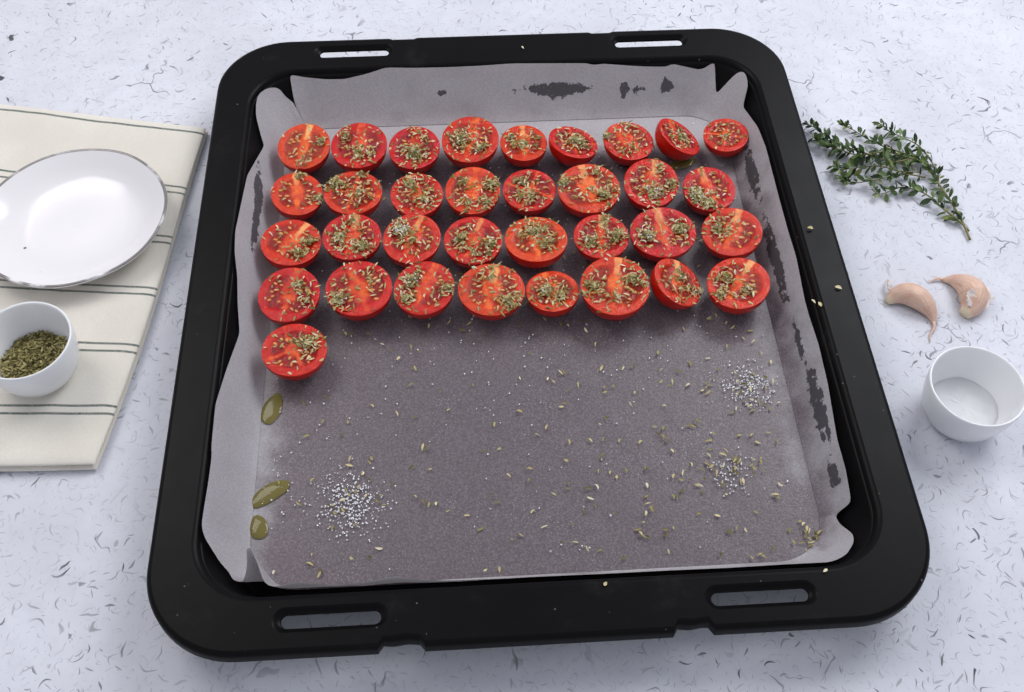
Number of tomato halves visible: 34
